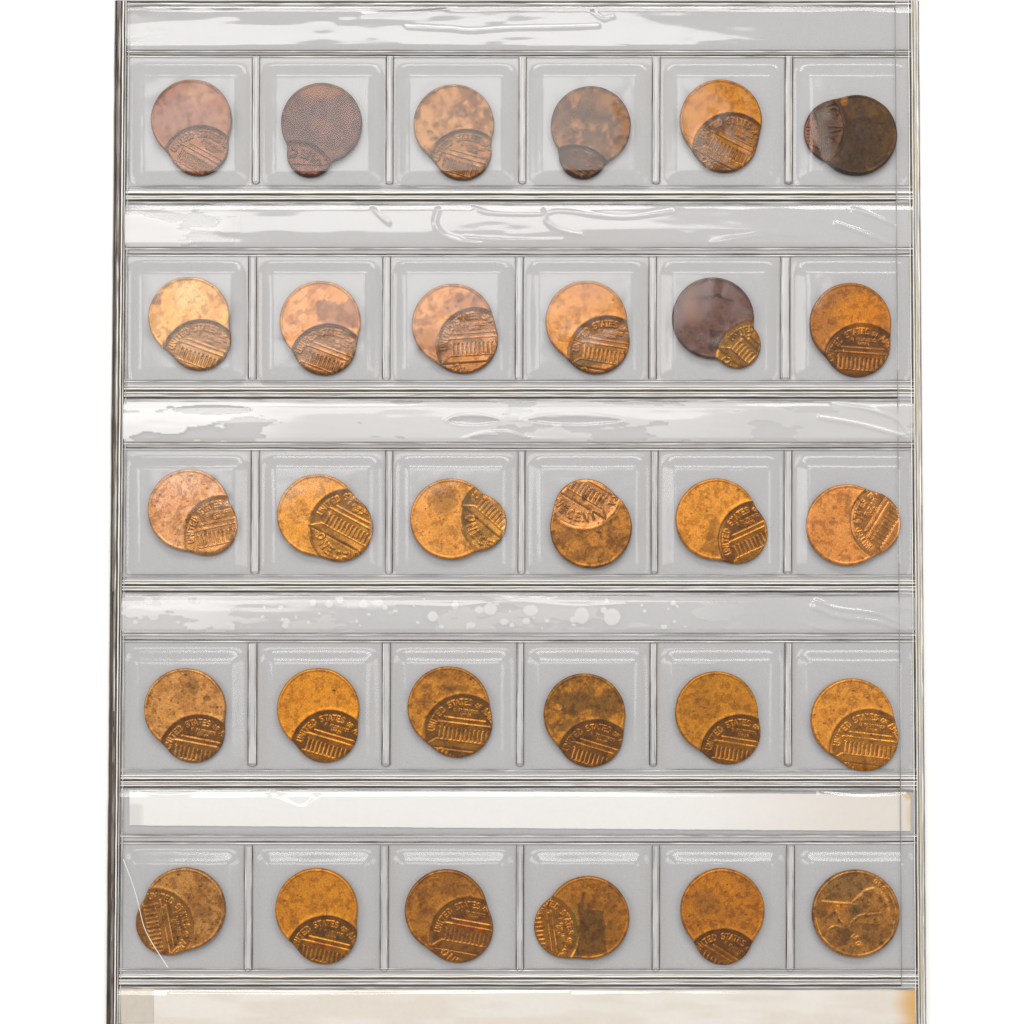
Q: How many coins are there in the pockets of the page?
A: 30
